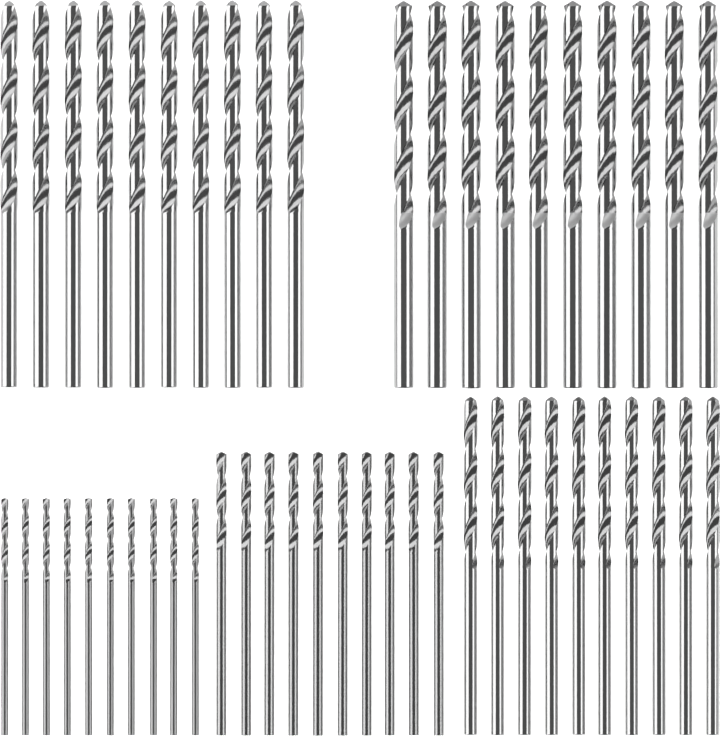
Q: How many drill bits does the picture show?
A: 50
